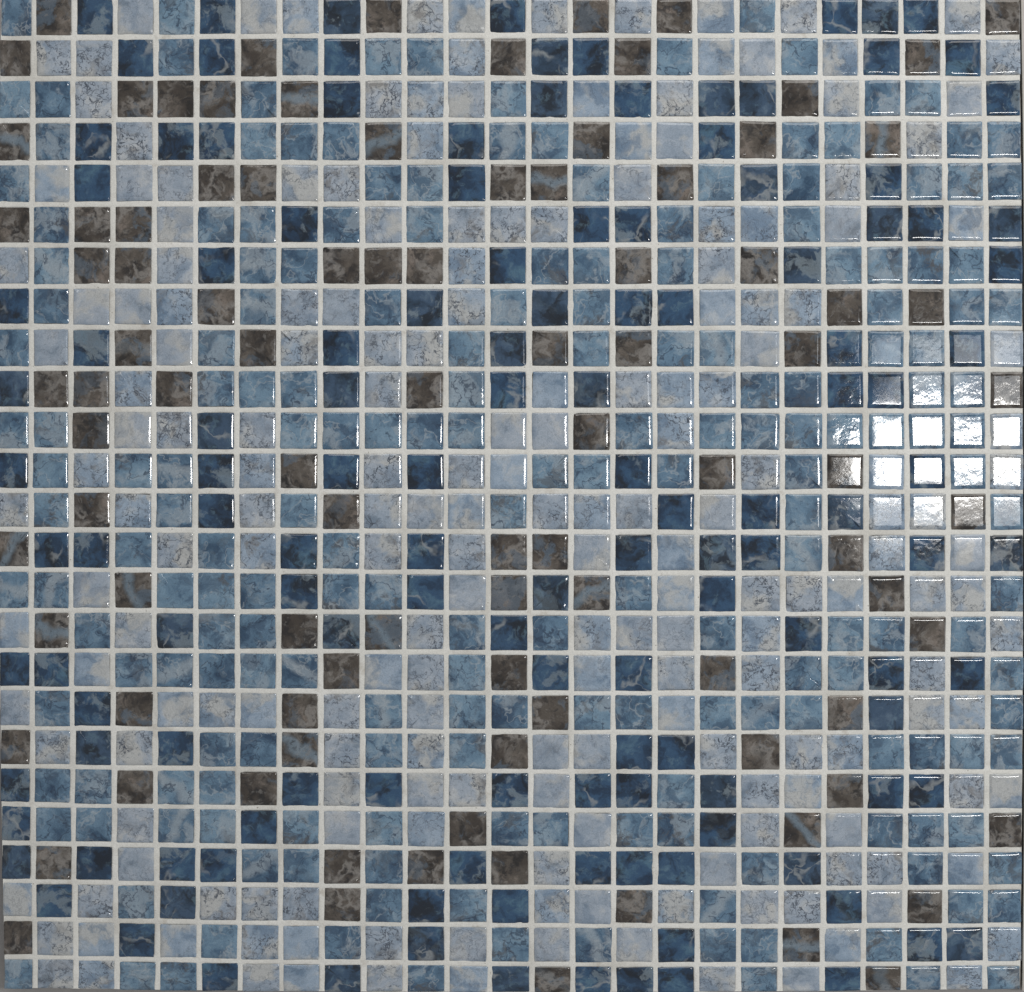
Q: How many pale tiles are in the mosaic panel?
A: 199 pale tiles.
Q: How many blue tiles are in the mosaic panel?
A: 197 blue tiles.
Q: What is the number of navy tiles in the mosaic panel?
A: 133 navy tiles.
